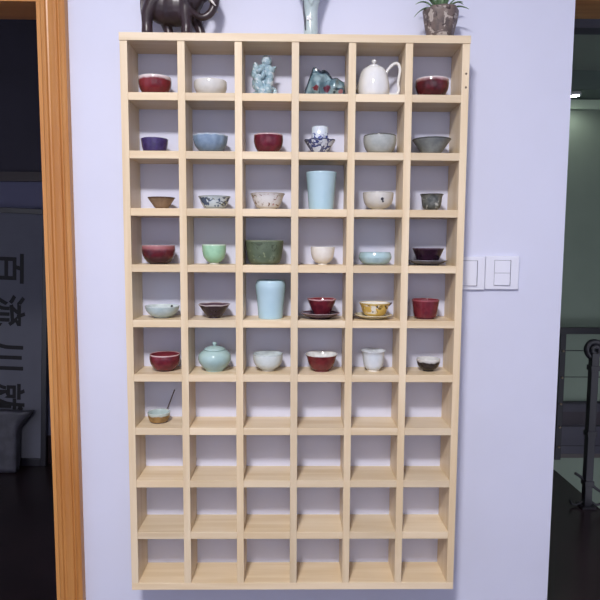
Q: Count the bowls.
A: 31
